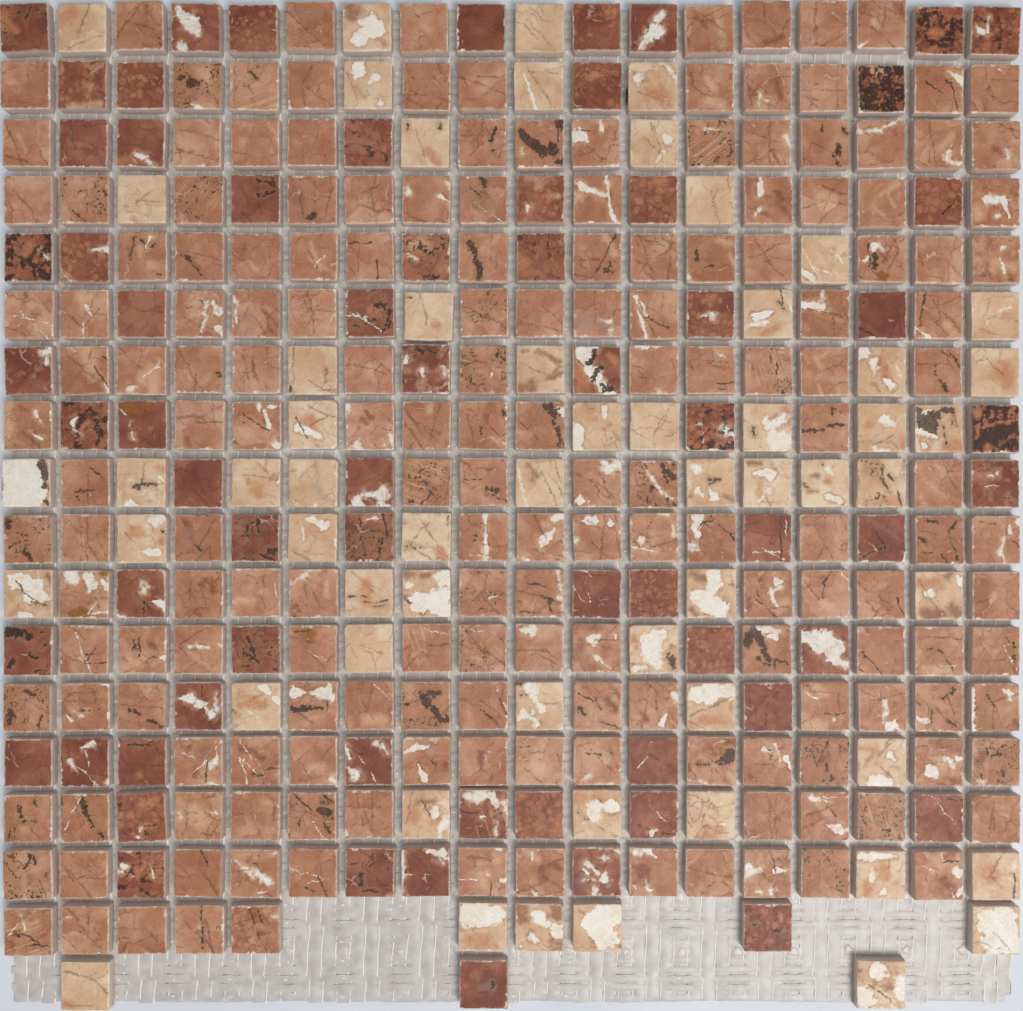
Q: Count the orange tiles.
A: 177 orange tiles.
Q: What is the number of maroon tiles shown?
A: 66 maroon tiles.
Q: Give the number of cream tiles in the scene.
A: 58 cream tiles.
